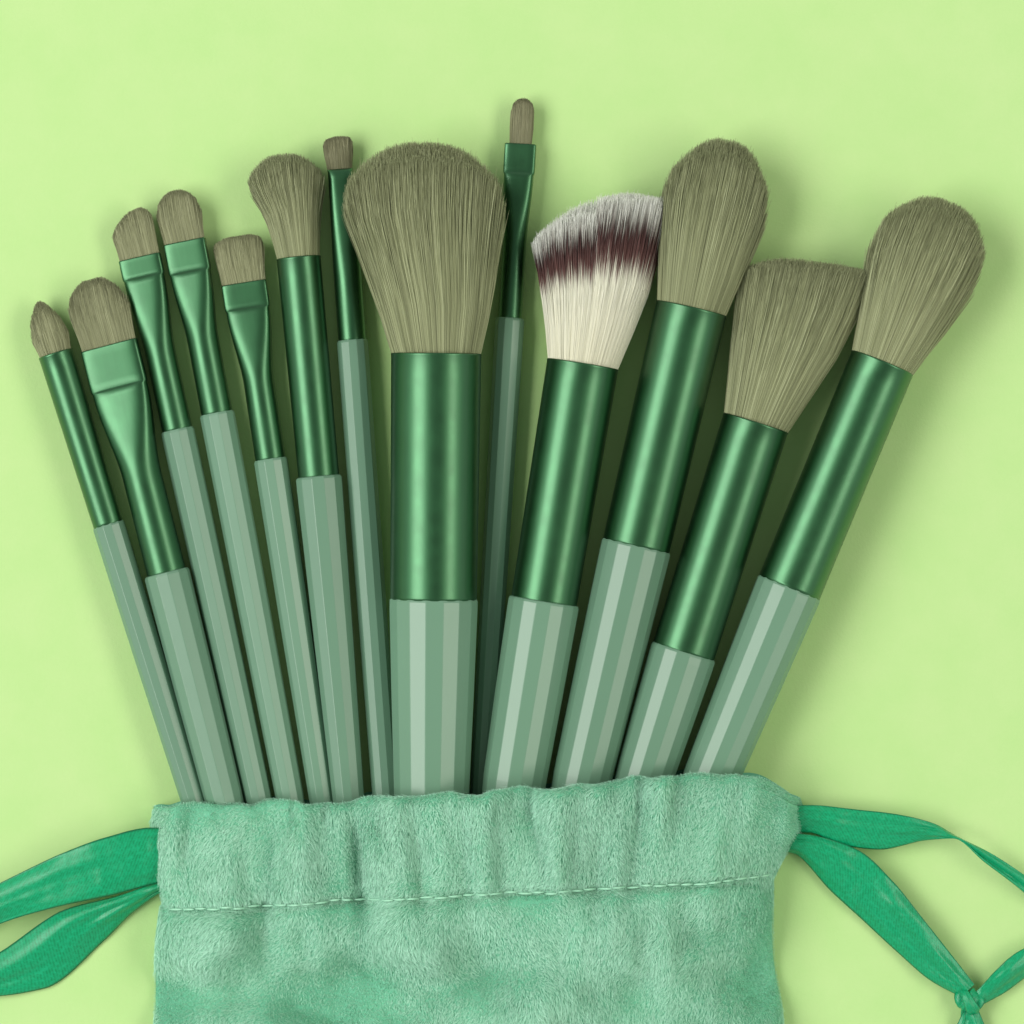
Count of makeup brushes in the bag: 13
